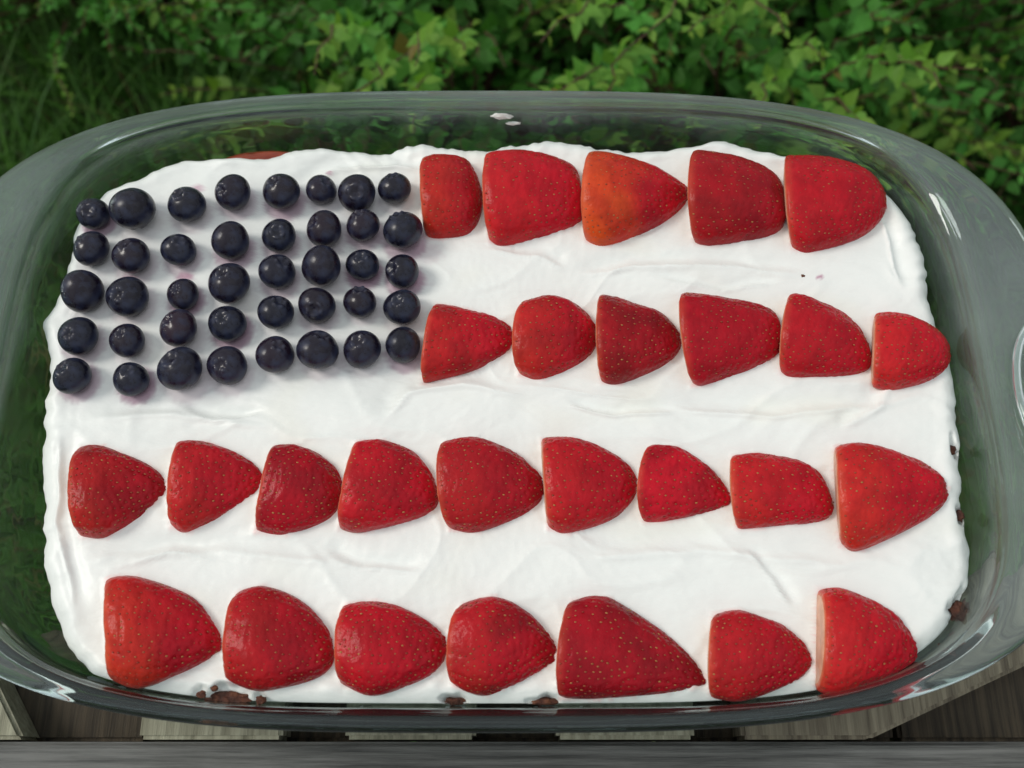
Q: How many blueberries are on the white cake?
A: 40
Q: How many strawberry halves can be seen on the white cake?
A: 27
